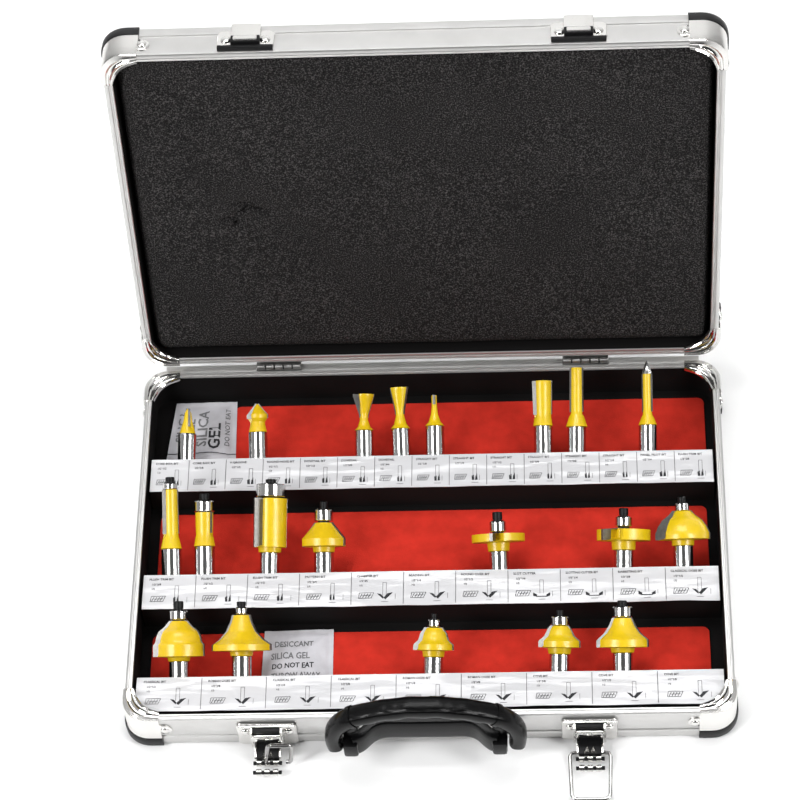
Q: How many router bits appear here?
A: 20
